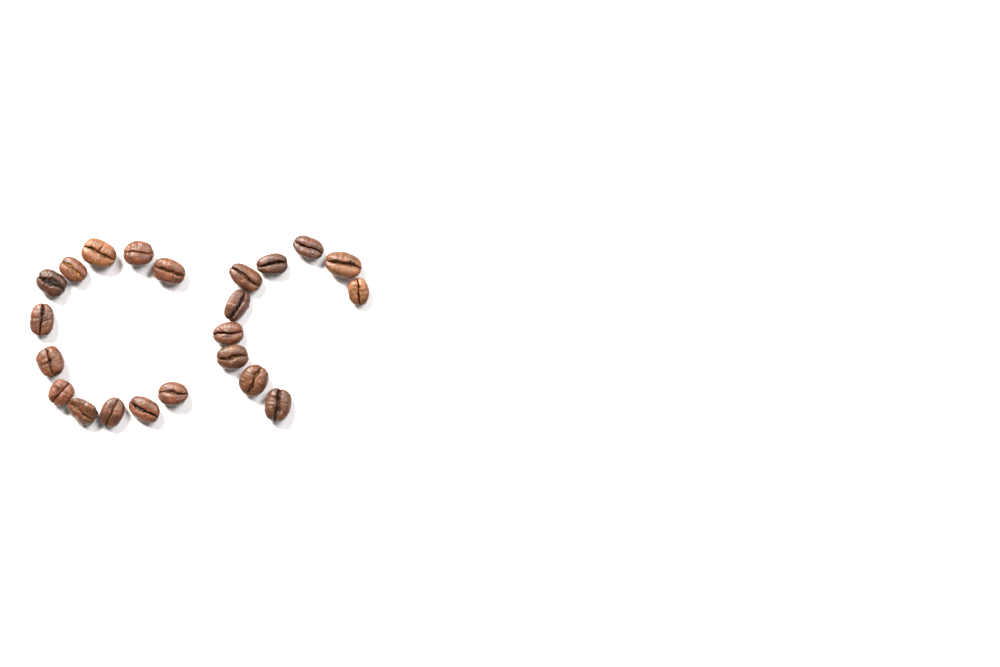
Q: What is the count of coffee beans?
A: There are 22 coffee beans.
